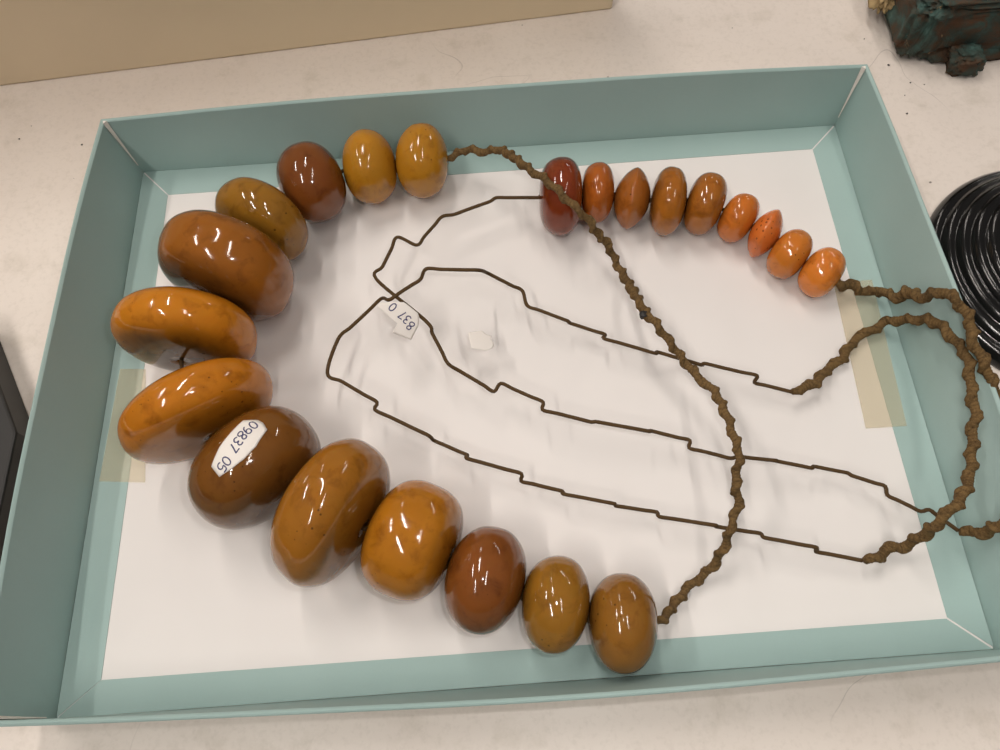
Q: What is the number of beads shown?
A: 22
